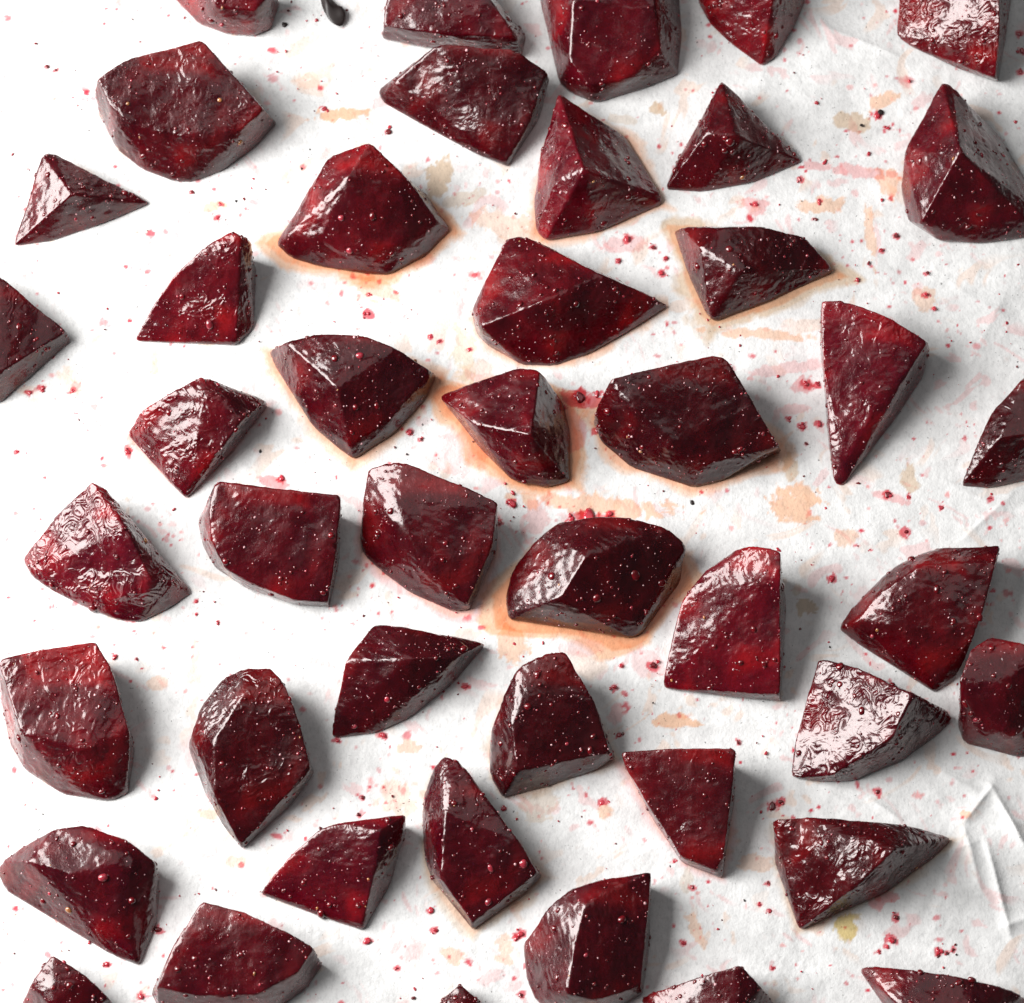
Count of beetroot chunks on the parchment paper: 45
